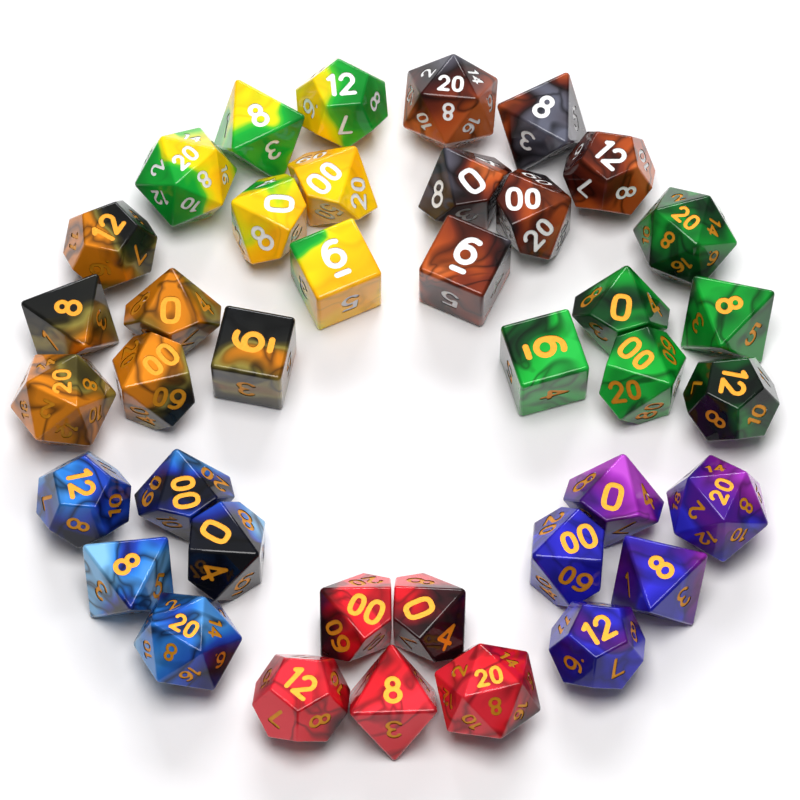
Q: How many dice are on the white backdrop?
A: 39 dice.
